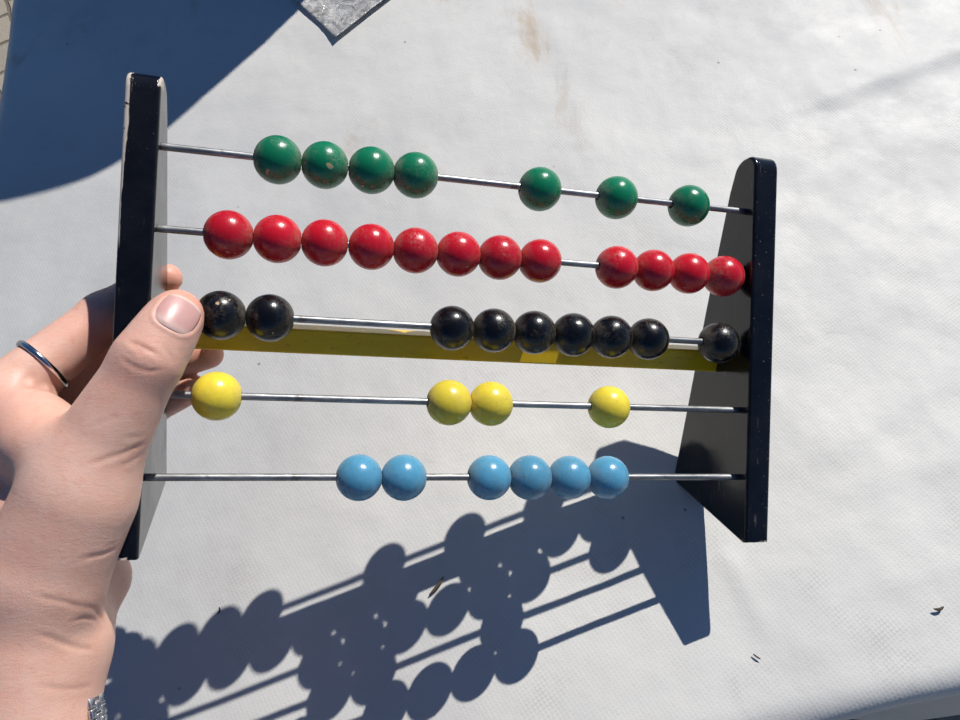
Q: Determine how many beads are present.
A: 38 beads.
